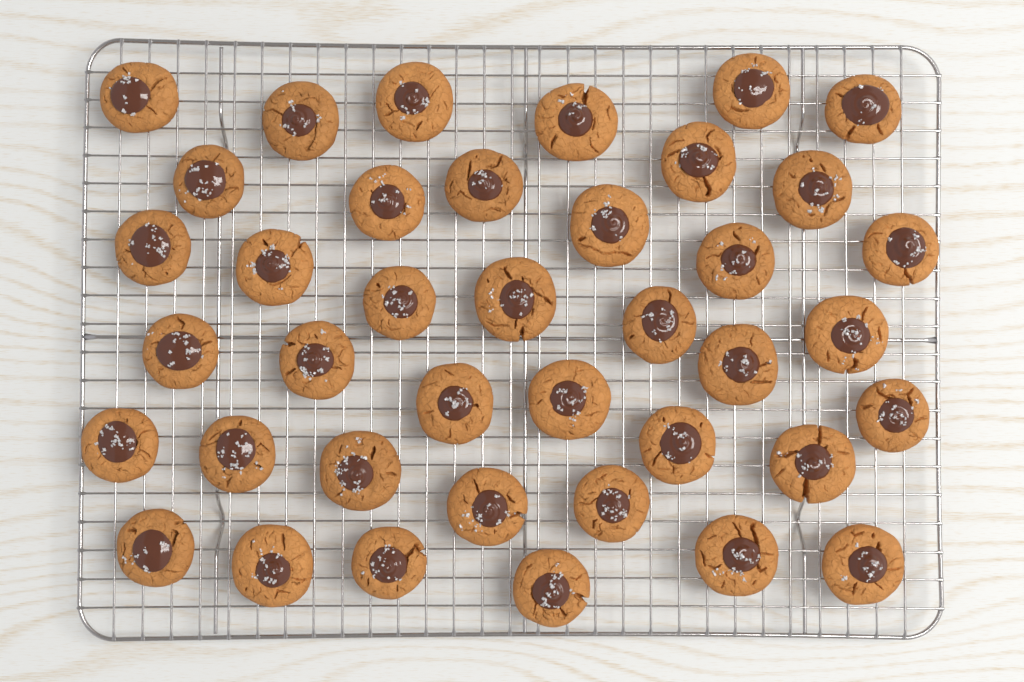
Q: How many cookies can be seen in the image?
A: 39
